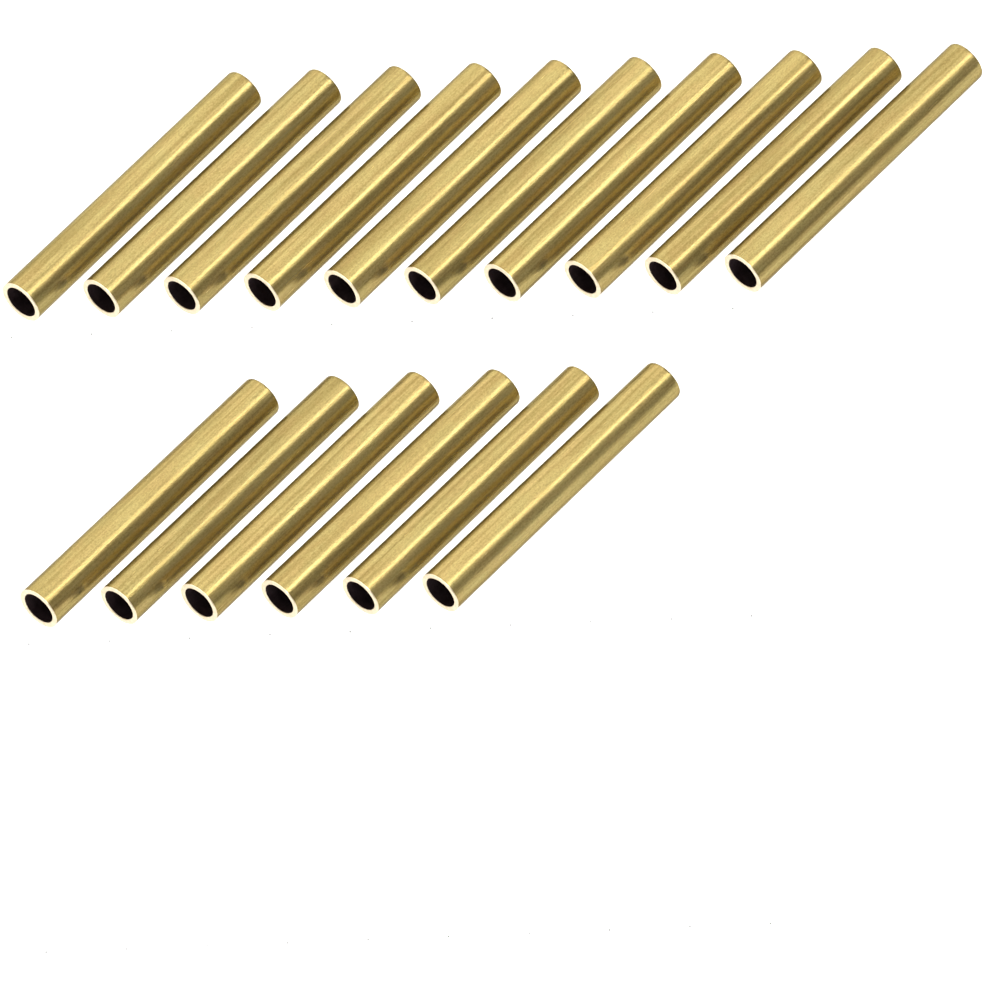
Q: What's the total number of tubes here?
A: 16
